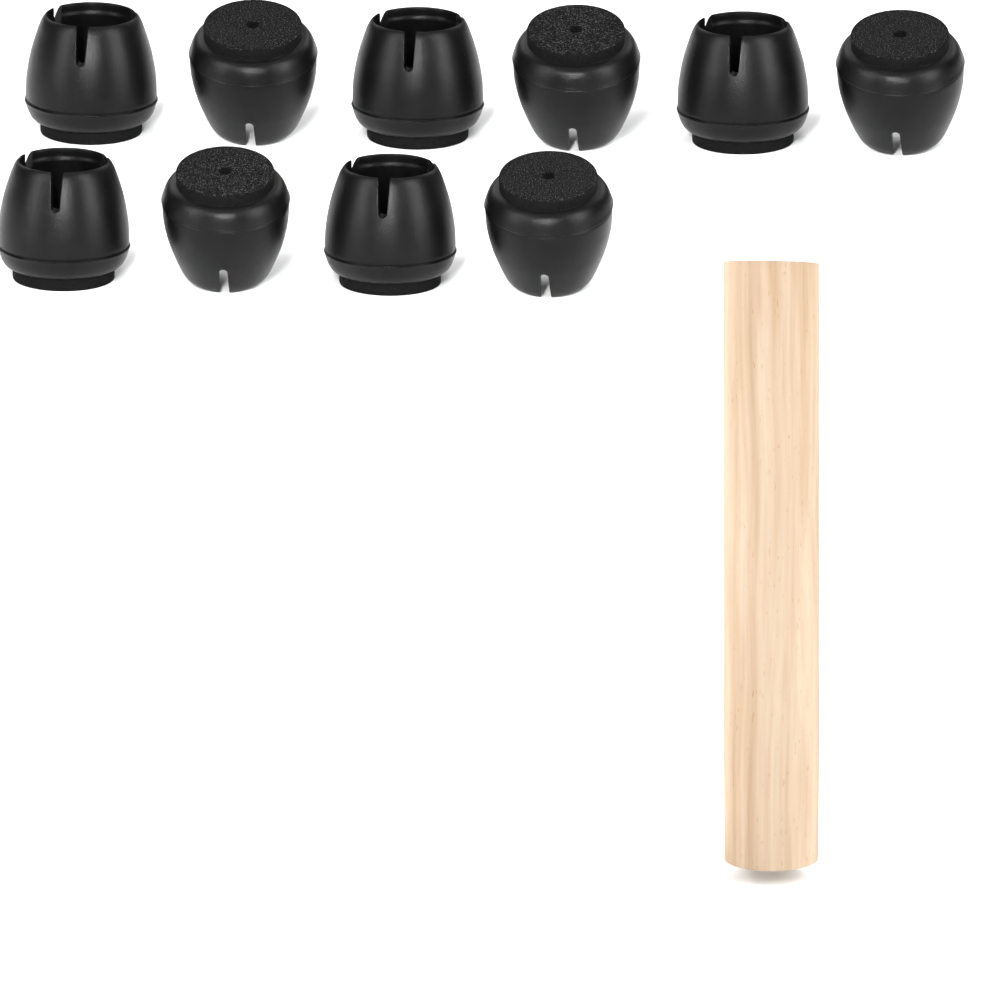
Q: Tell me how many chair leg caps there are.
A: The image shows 10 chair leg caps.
